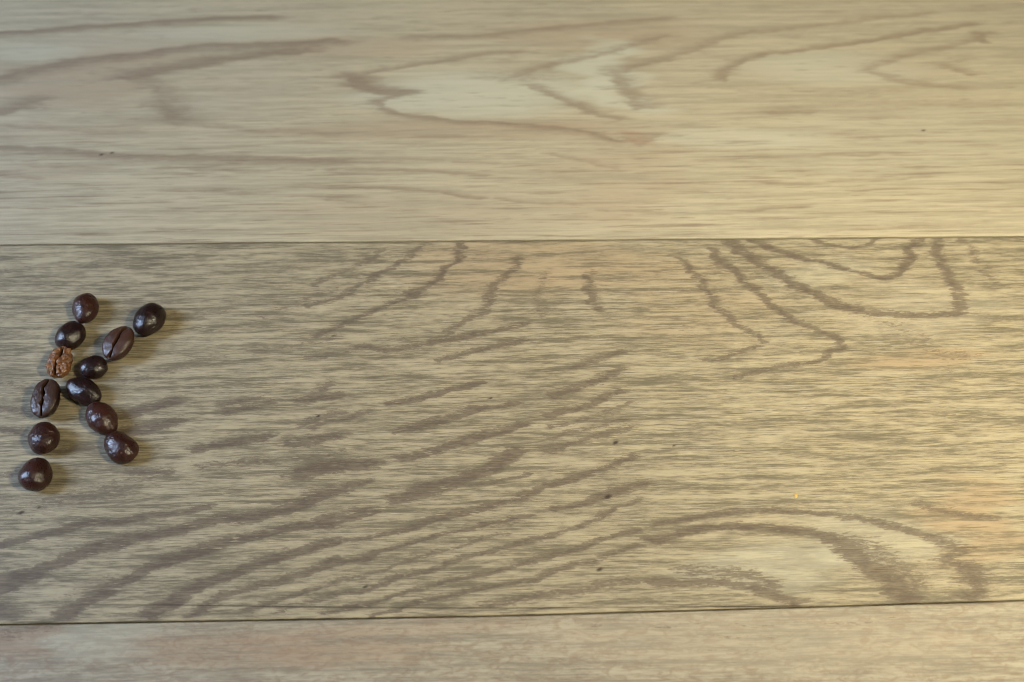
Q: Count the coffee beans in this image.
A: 12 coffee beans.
